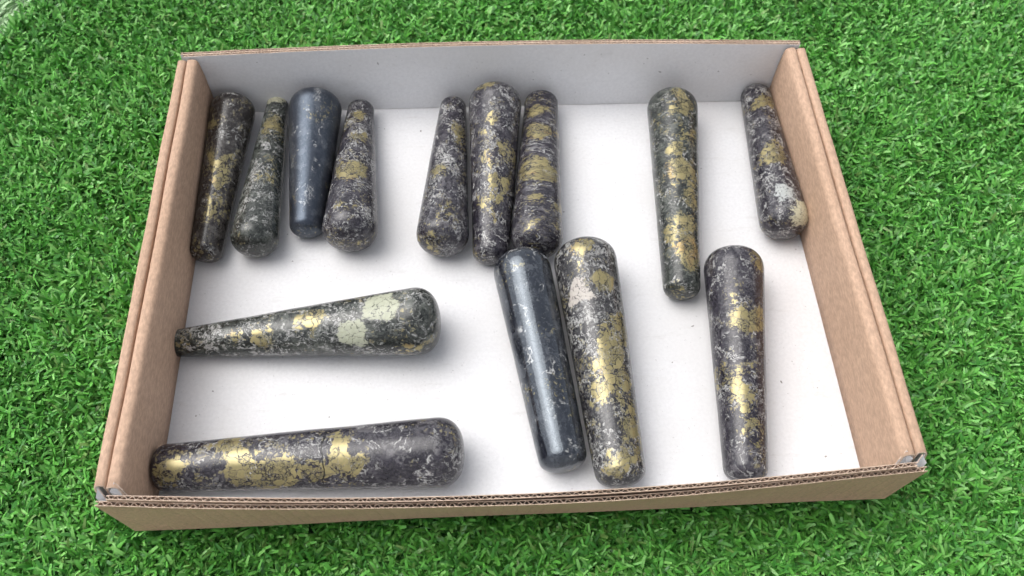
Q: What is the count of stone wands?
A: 14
